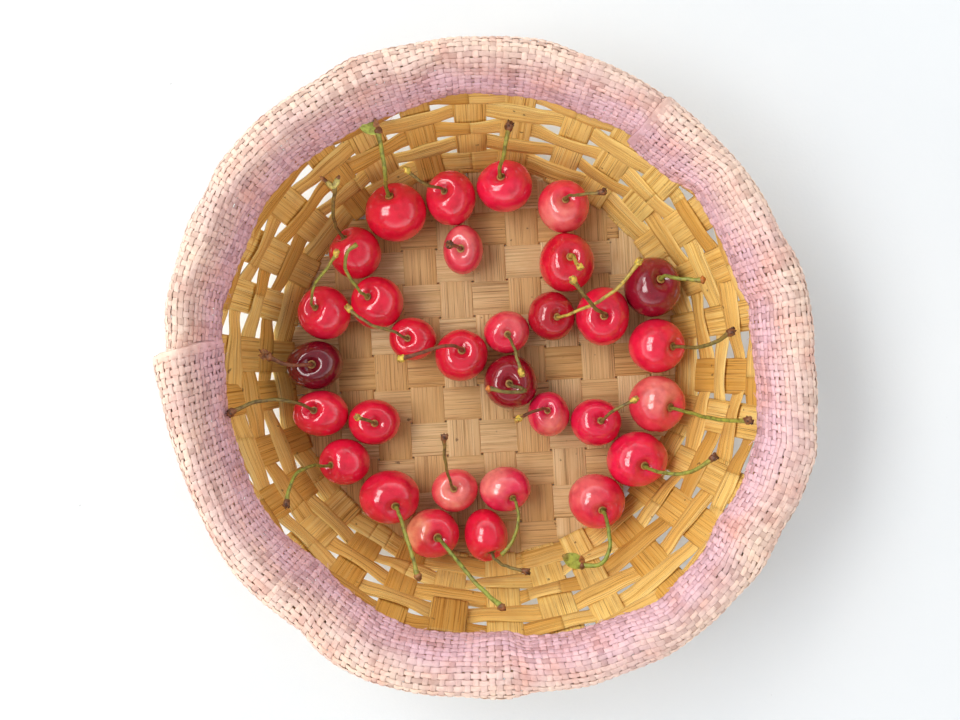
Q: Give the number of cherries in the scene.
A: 31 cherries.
